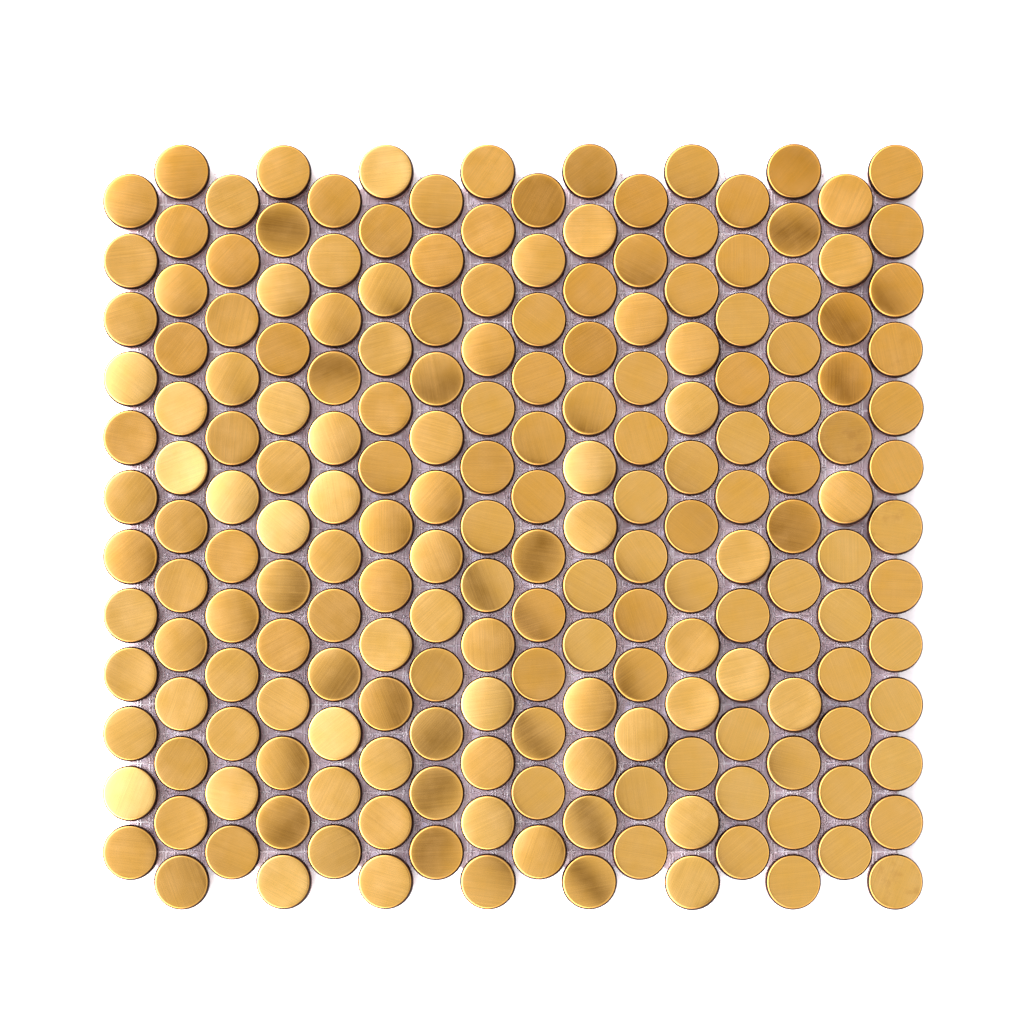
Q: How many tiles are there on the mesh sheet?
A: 200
